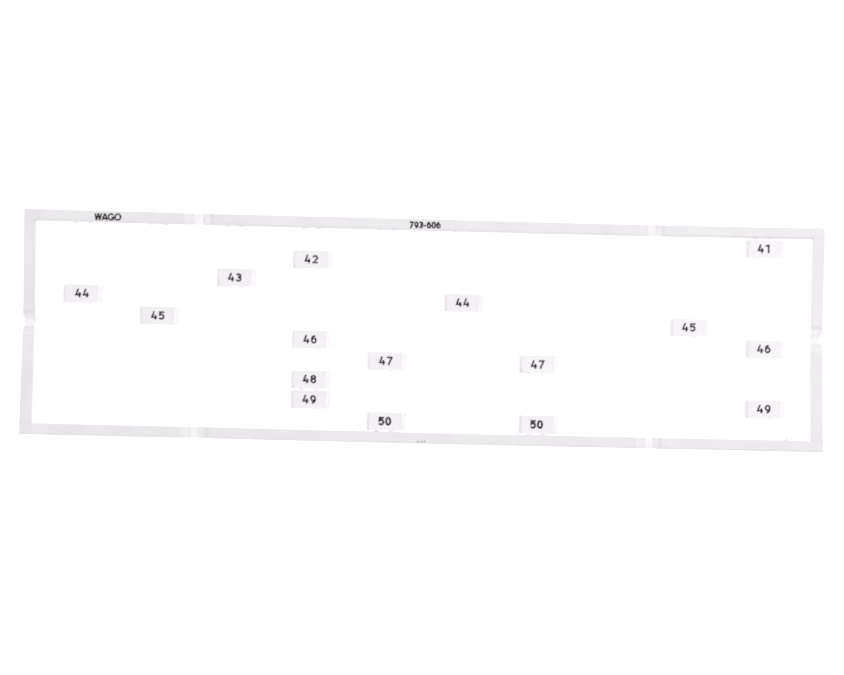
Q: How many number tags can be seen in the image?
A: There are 16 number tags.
